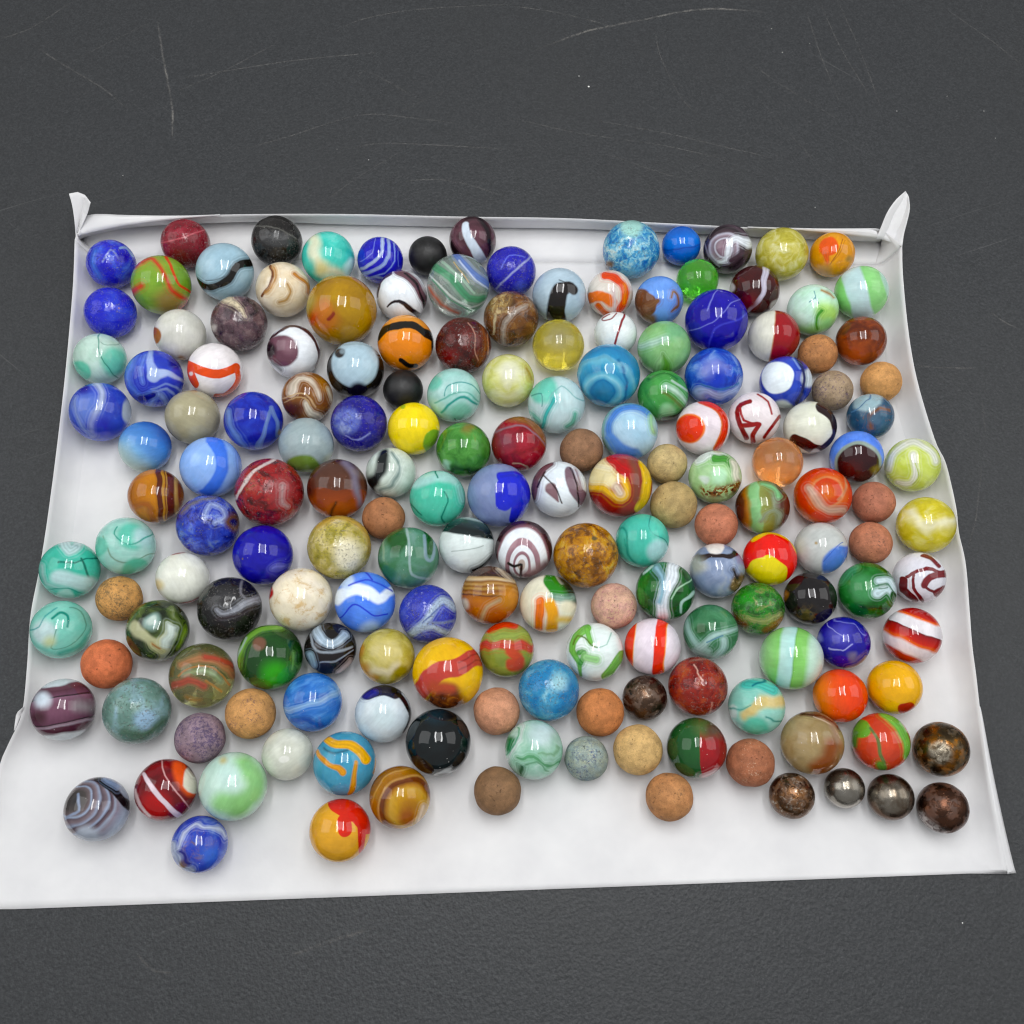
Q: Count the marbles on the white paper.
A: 171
